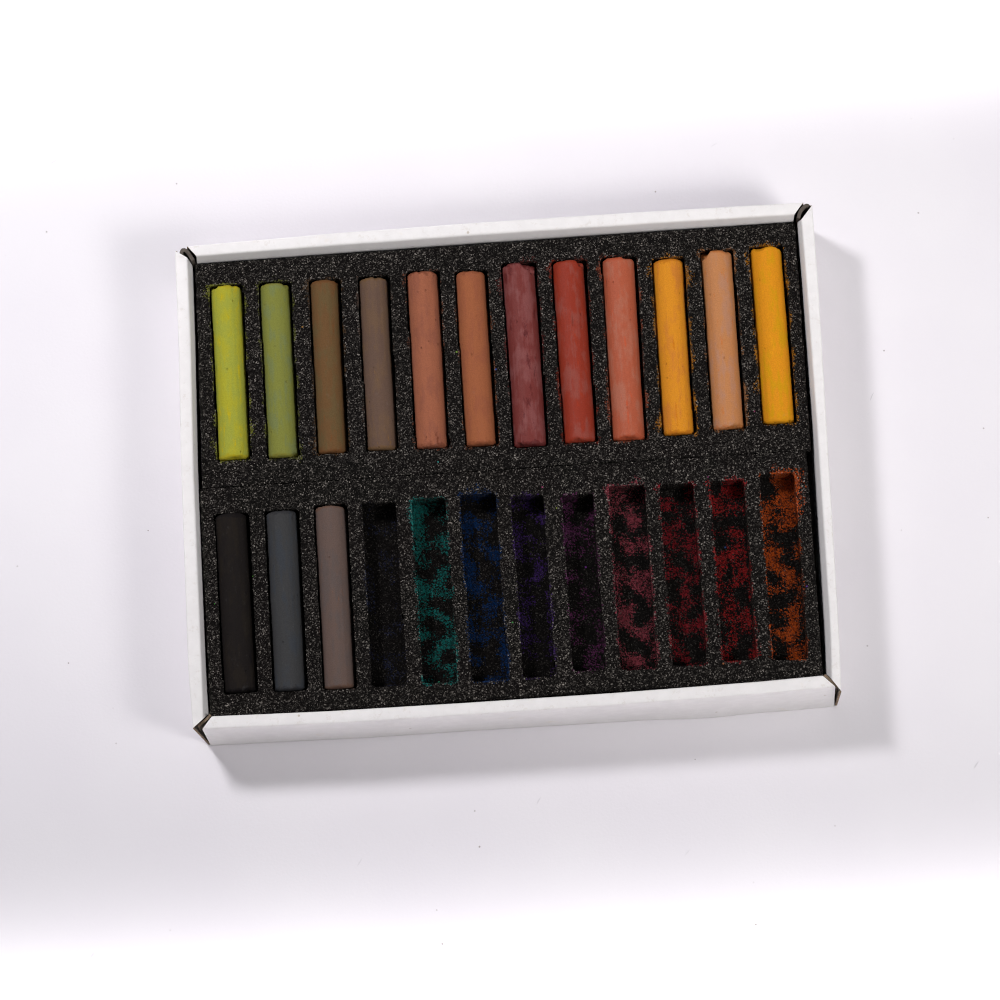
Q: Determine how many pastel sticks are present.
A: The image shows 15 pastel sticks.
